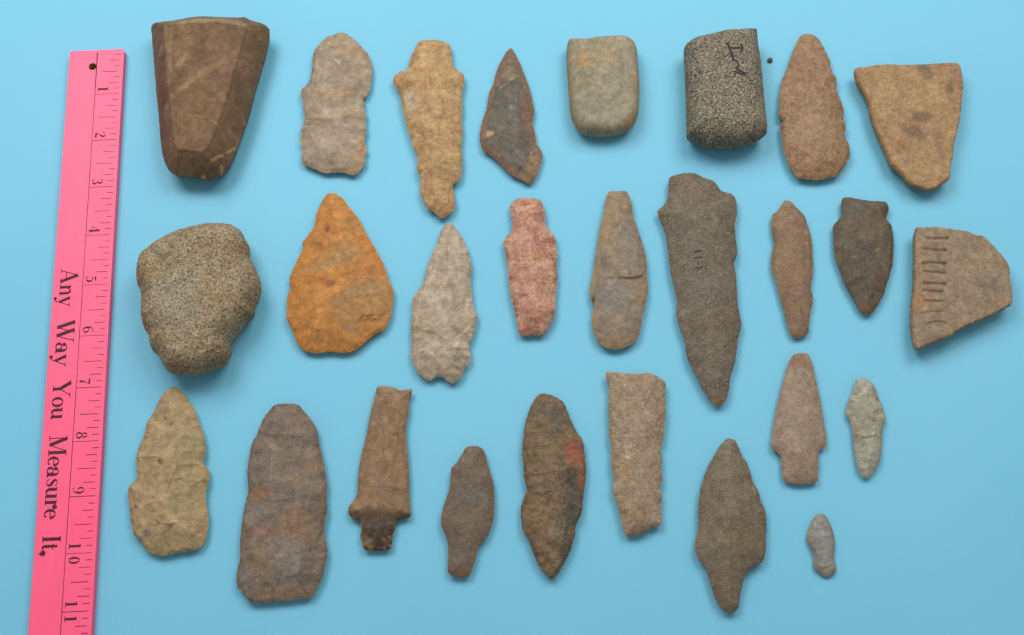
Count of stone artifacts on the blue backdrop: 27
